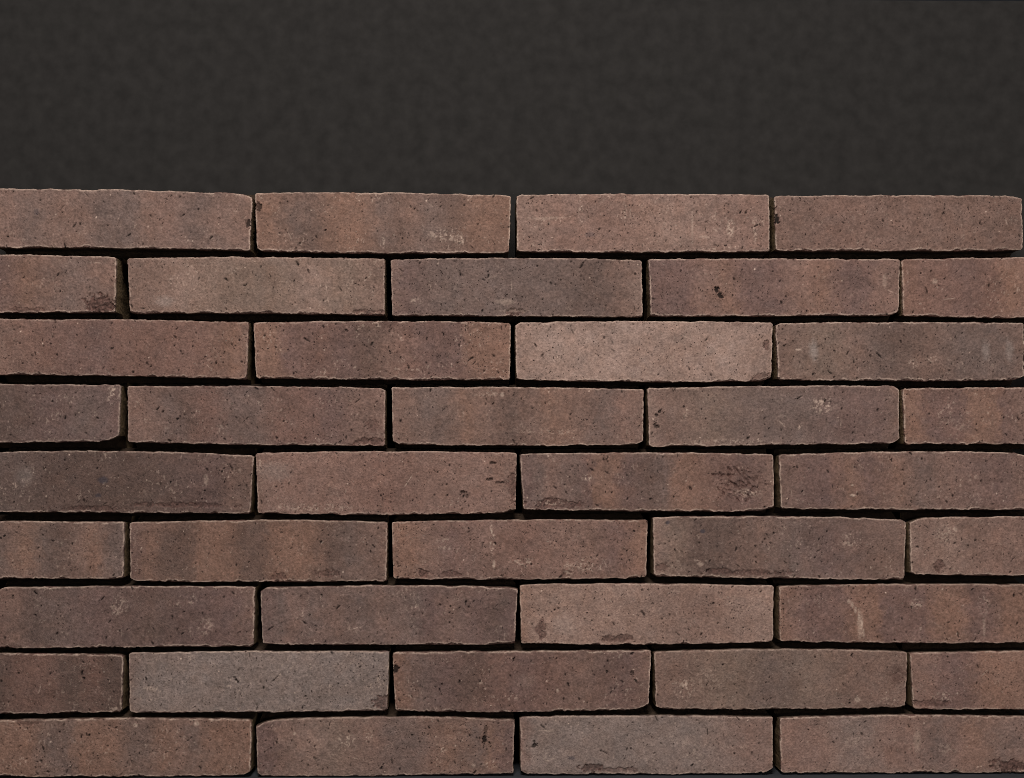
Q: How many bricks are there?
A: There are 40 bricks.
